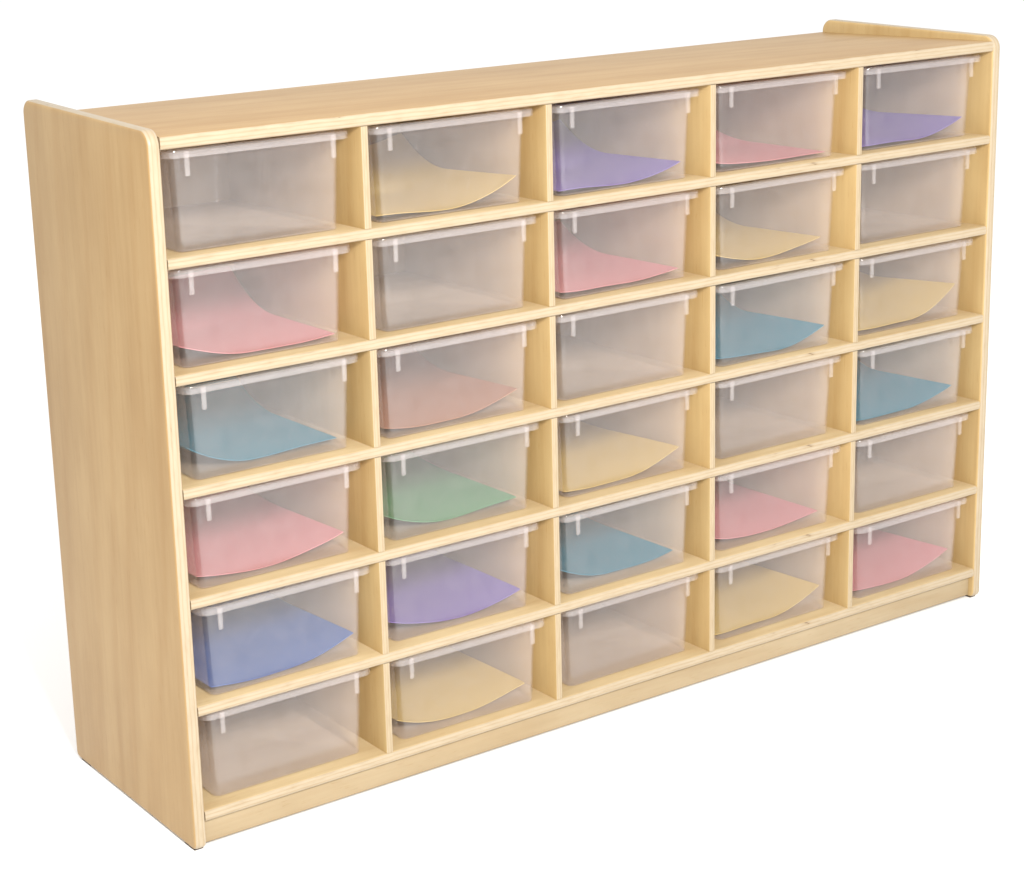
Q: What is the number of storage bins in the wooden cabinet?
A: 30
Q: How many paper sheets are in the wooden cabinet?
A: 22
